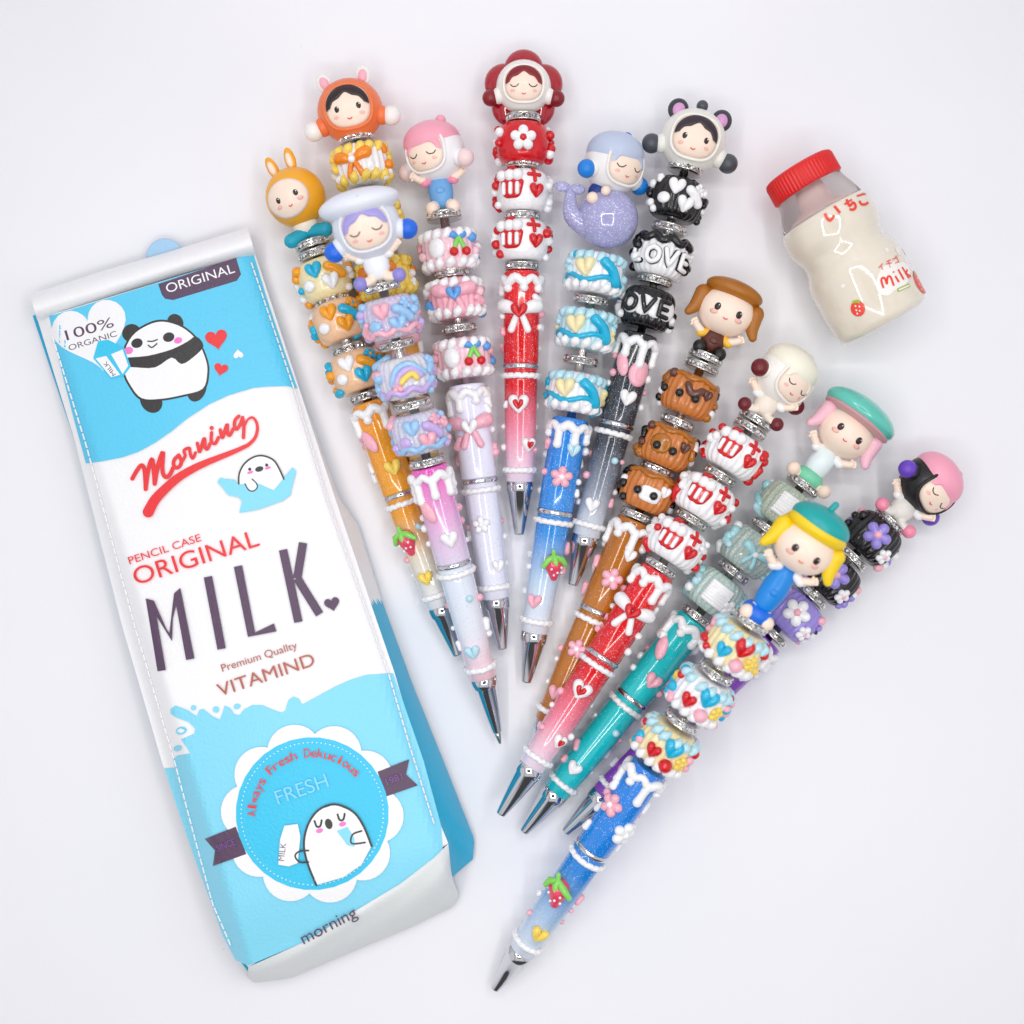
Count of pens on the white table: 12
